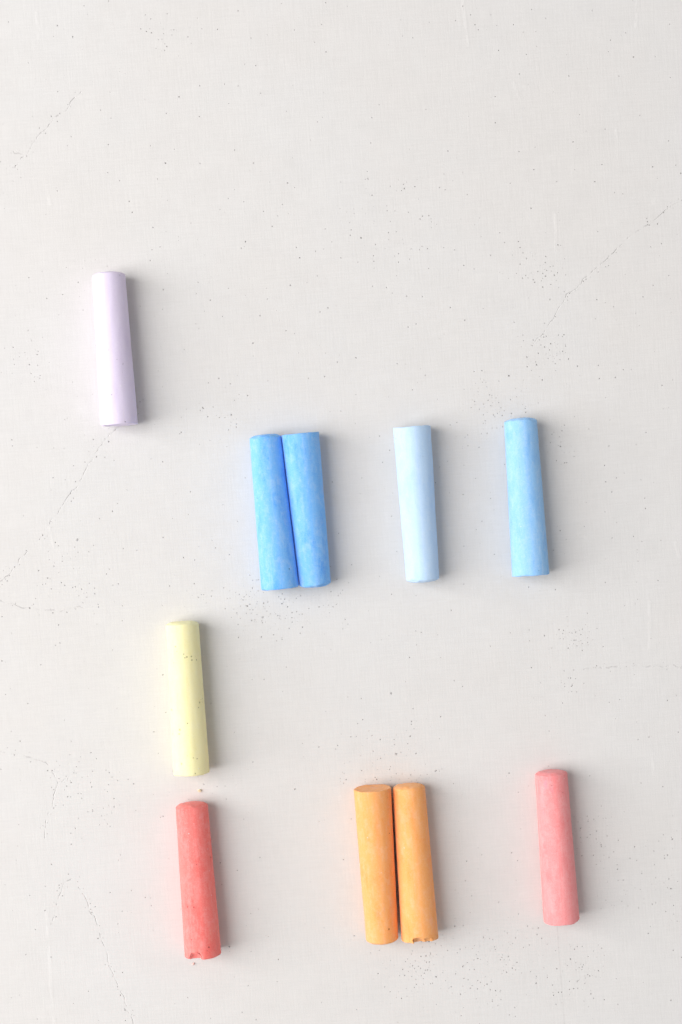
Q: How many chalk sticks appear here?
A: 10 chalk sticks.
